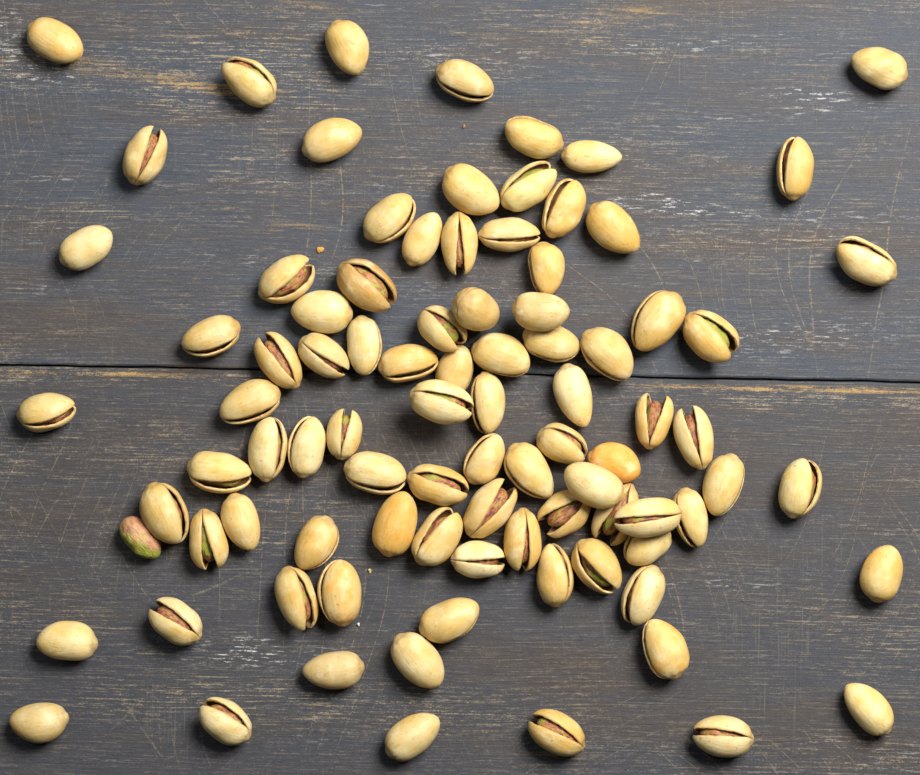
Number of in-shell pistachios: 90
